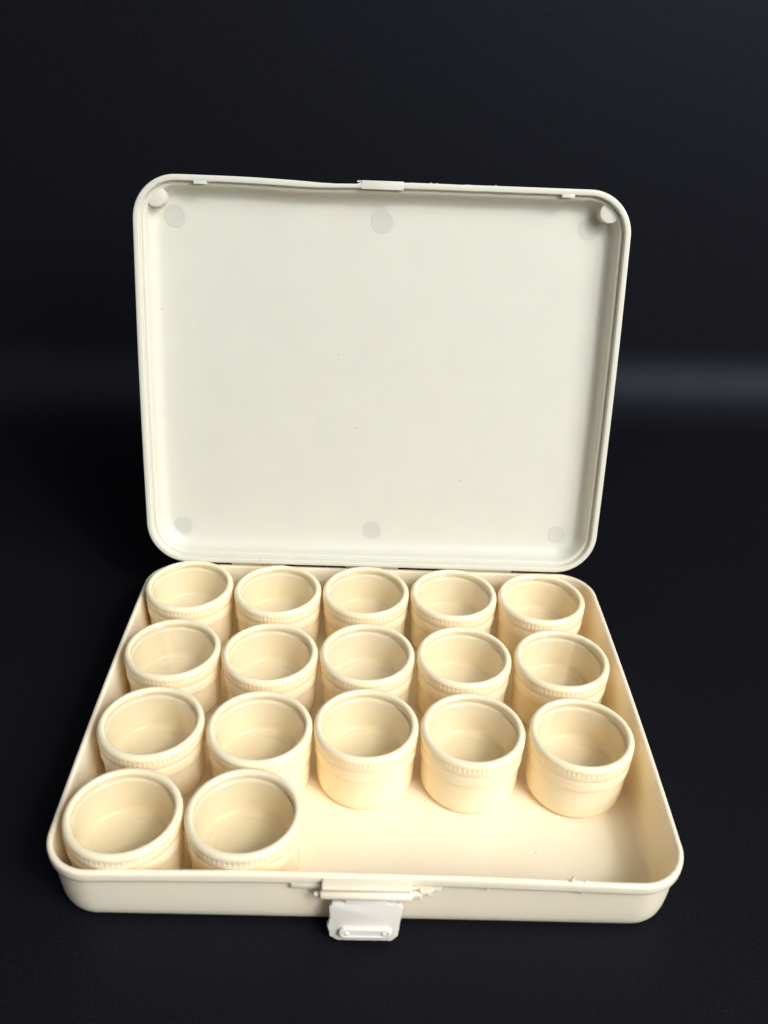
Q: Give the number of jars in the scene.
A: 17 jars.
